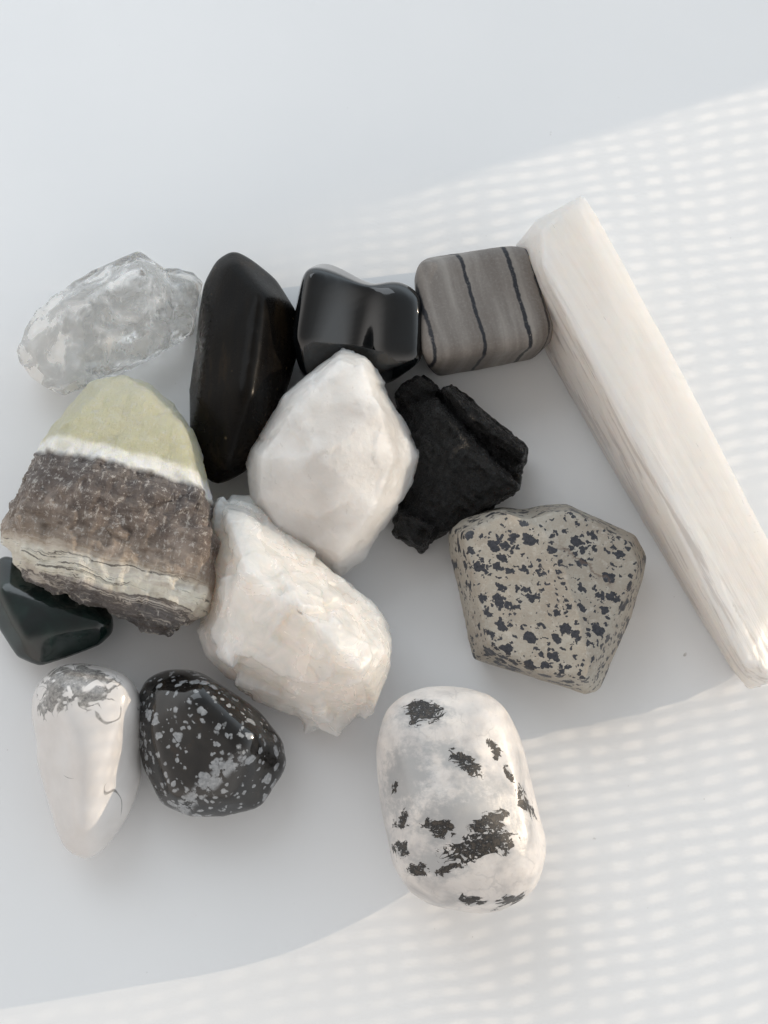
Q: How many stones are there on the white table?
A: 14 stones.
